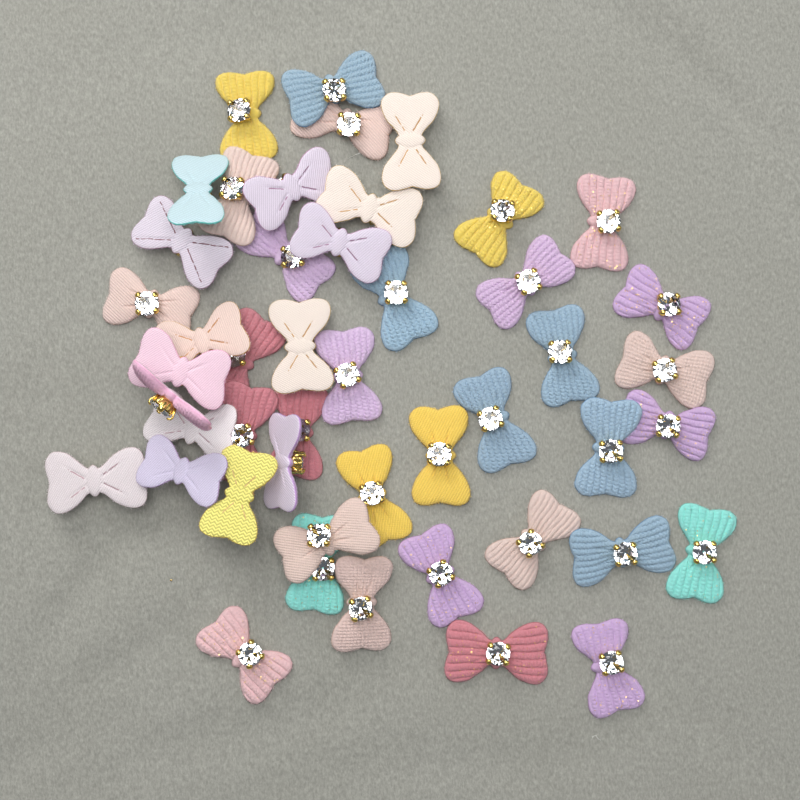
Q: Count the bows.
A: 47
